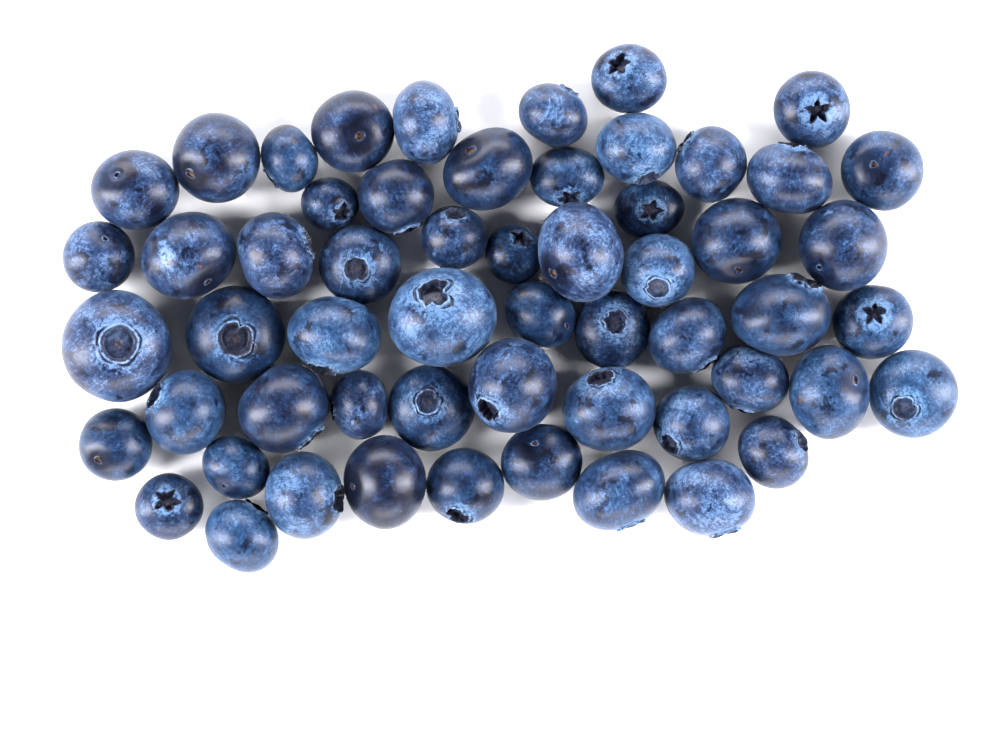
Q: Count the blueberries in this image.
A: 57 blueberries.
